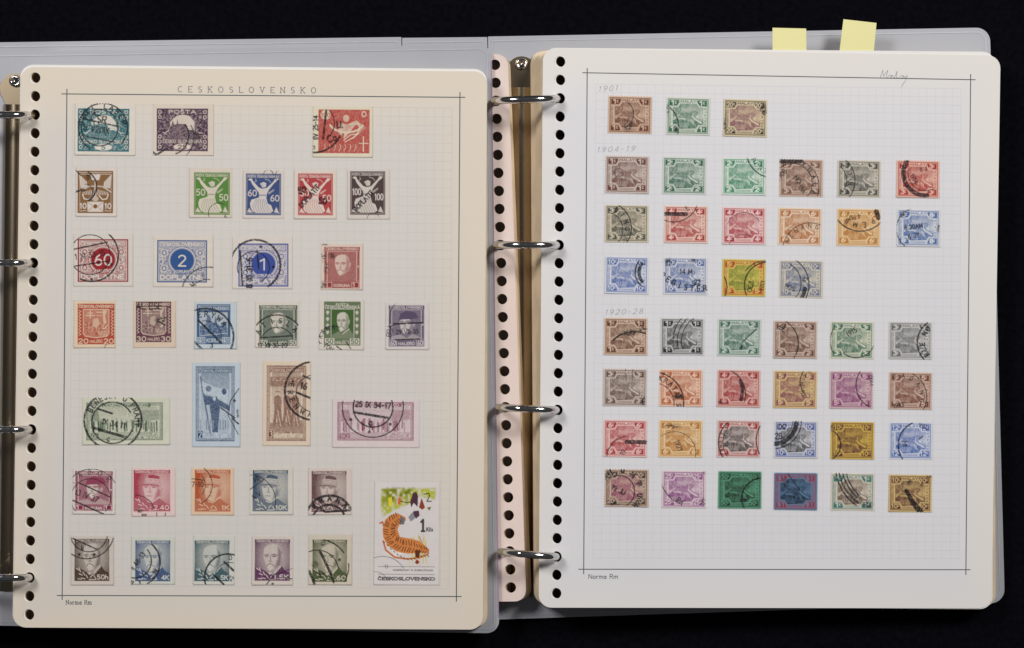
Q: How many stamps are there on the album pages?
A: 76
